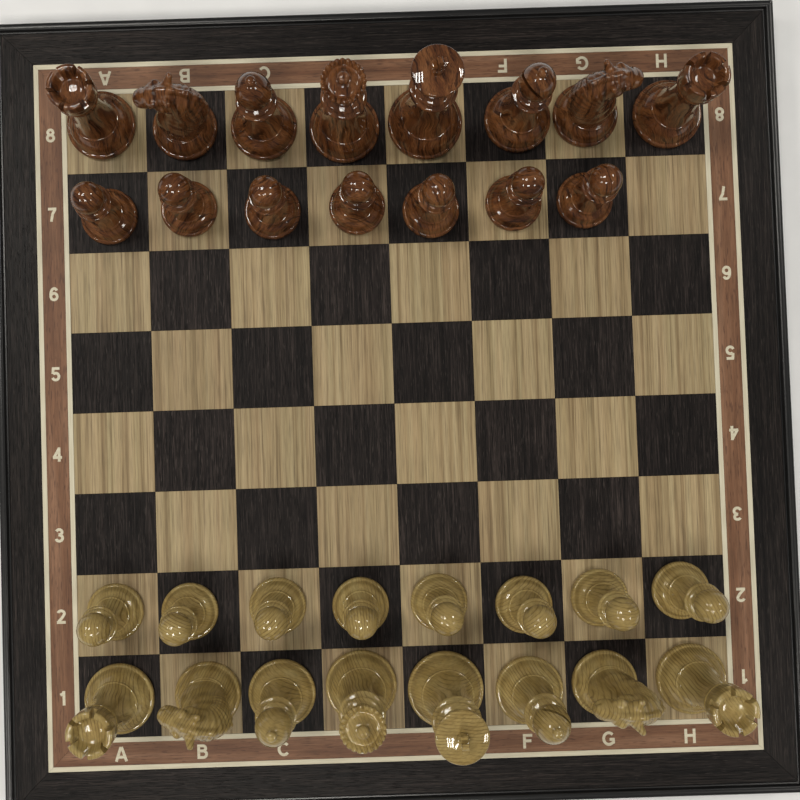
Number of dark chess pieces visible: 15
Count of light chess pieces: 16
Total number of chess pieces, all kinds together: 31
